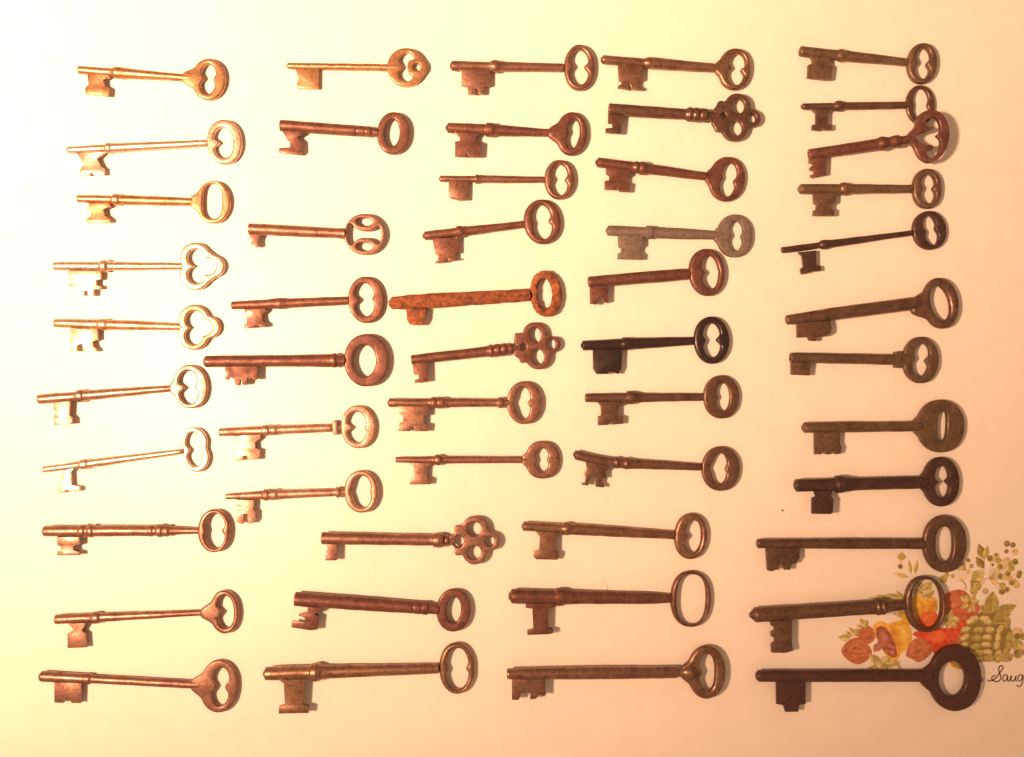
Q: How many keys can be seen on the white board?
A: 51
